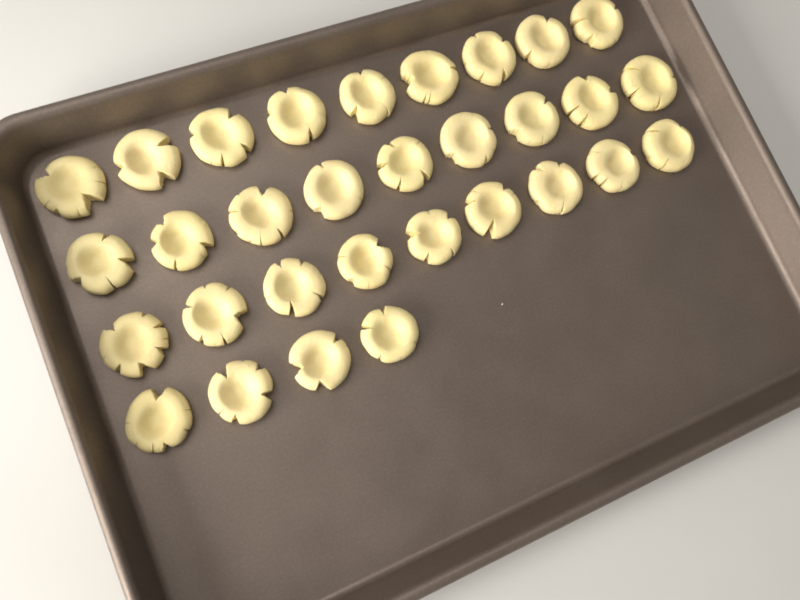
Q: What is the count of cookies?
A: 31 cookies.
